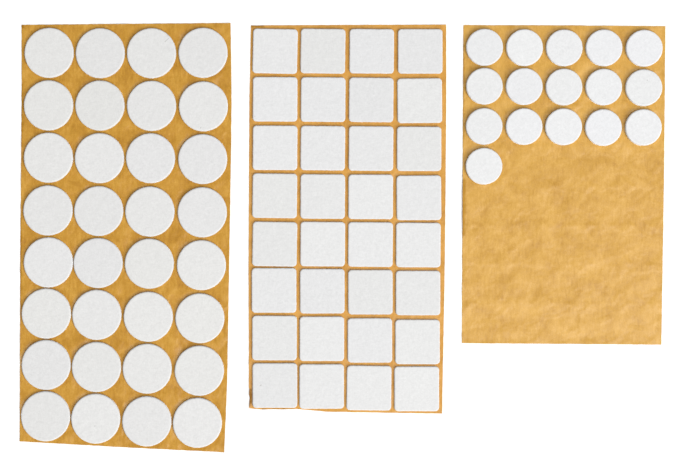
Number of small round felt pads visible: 16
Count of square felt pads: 32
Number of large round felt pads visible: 32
